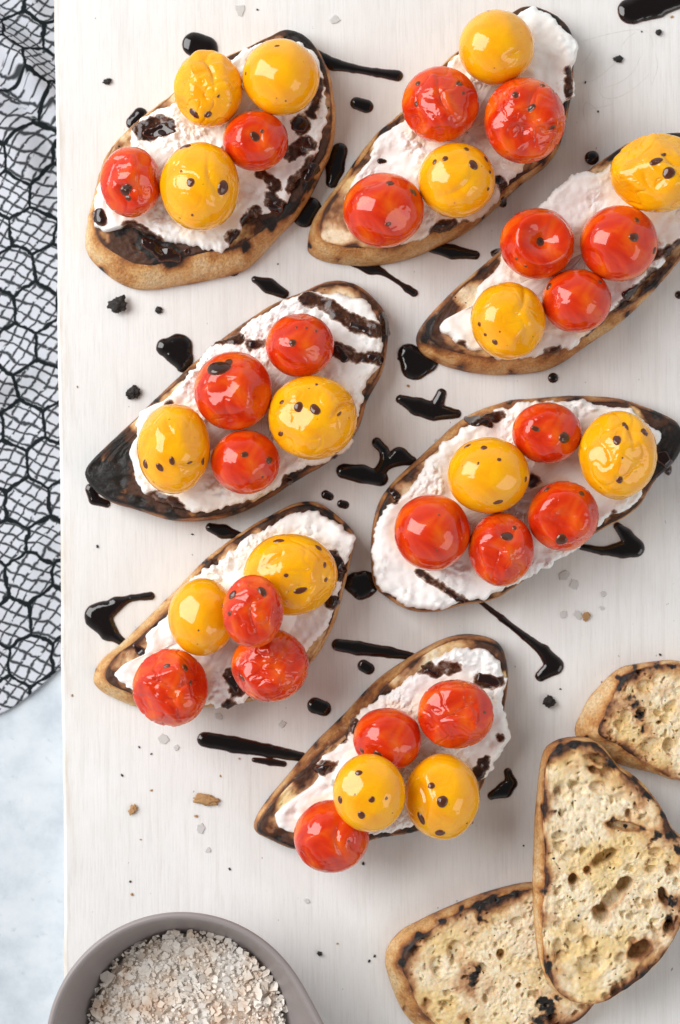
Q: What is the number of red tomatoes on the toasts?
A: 21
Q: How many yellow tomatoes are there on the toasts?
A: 15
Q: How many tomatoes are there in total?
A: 36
